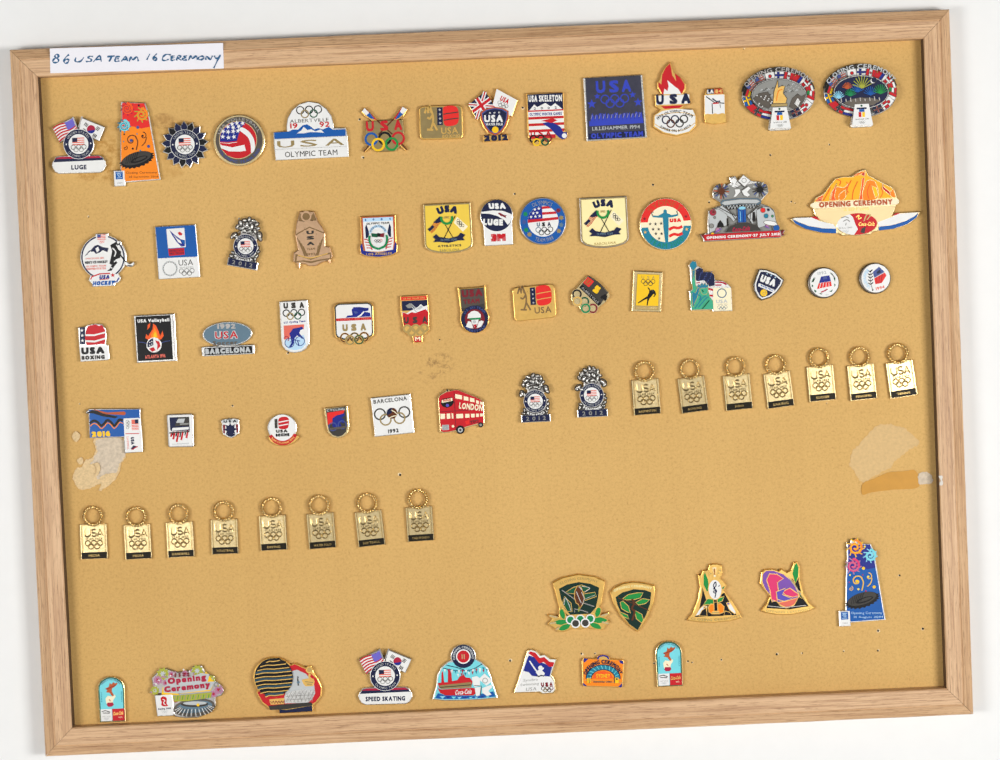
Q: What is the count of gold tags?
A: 15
